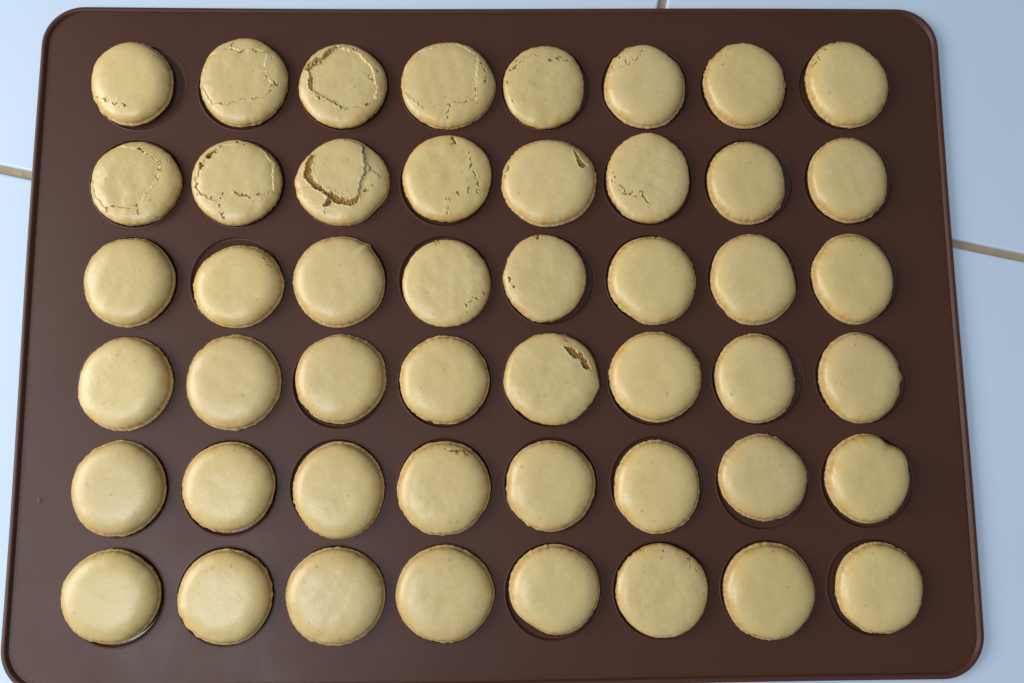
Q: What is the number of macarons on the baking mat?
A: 48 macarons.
